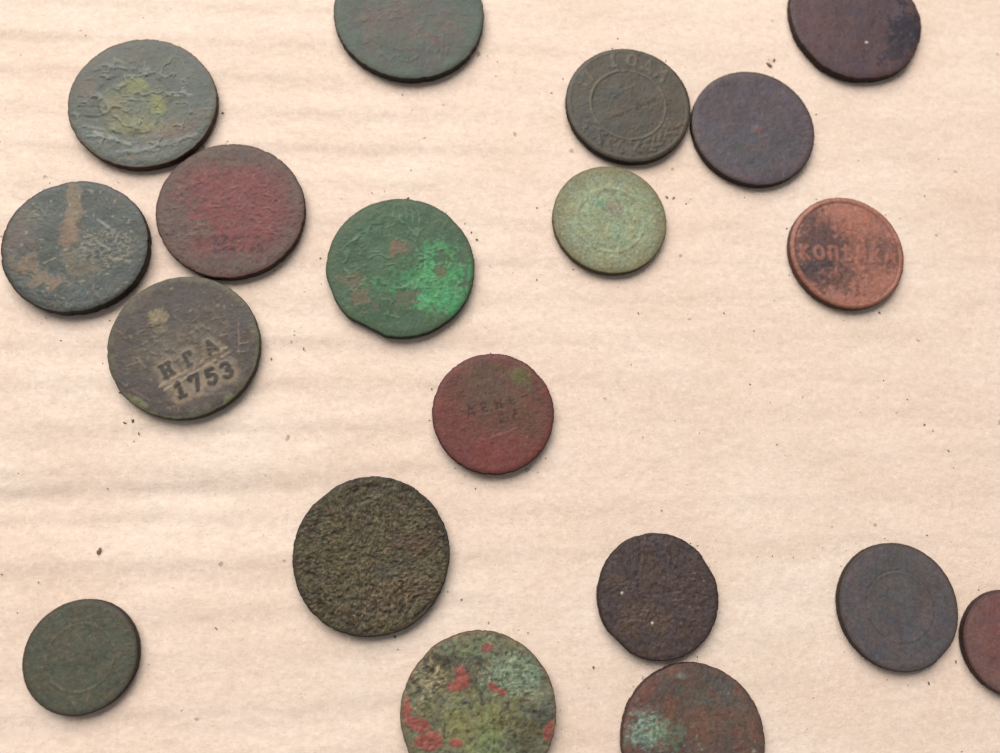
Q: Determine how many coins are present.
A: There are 19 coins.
